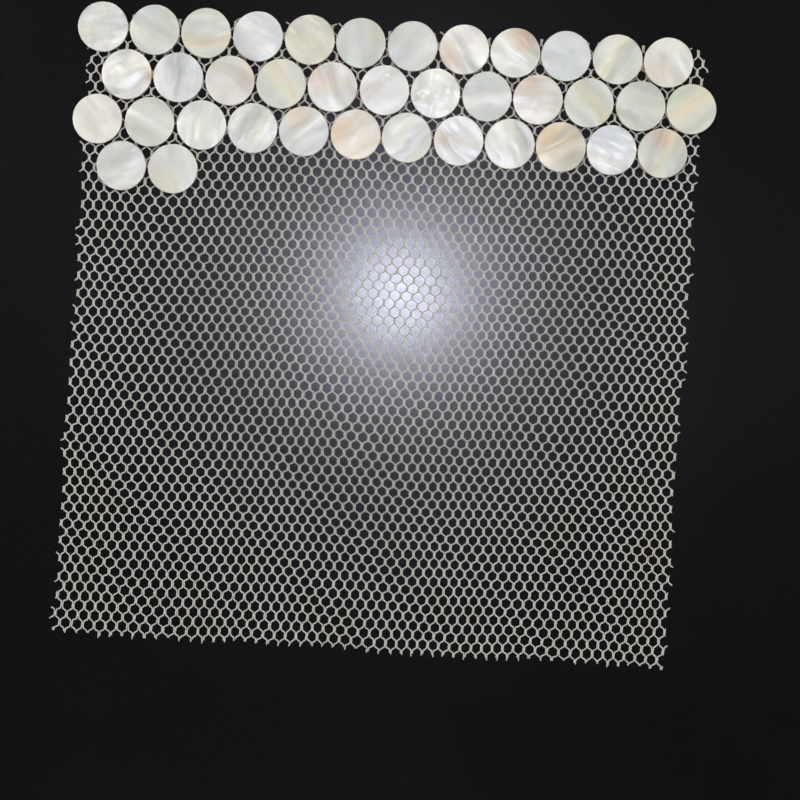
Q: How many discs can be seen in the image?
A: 38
